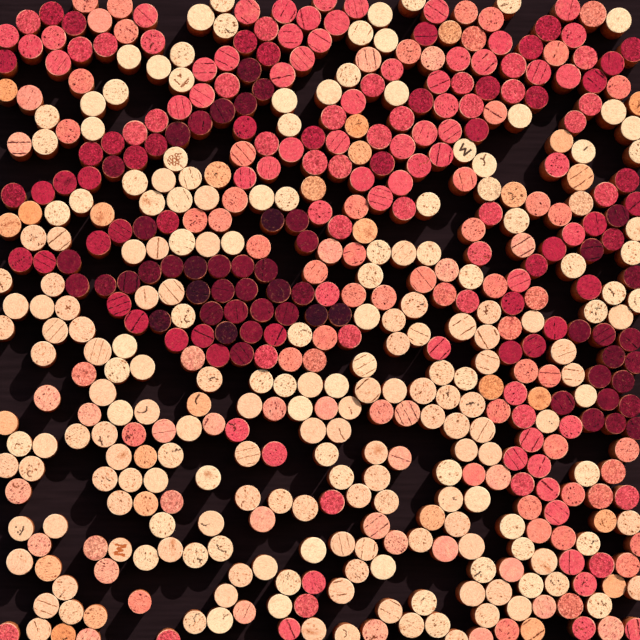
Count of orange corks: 27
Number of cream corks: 200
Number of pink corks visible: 191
